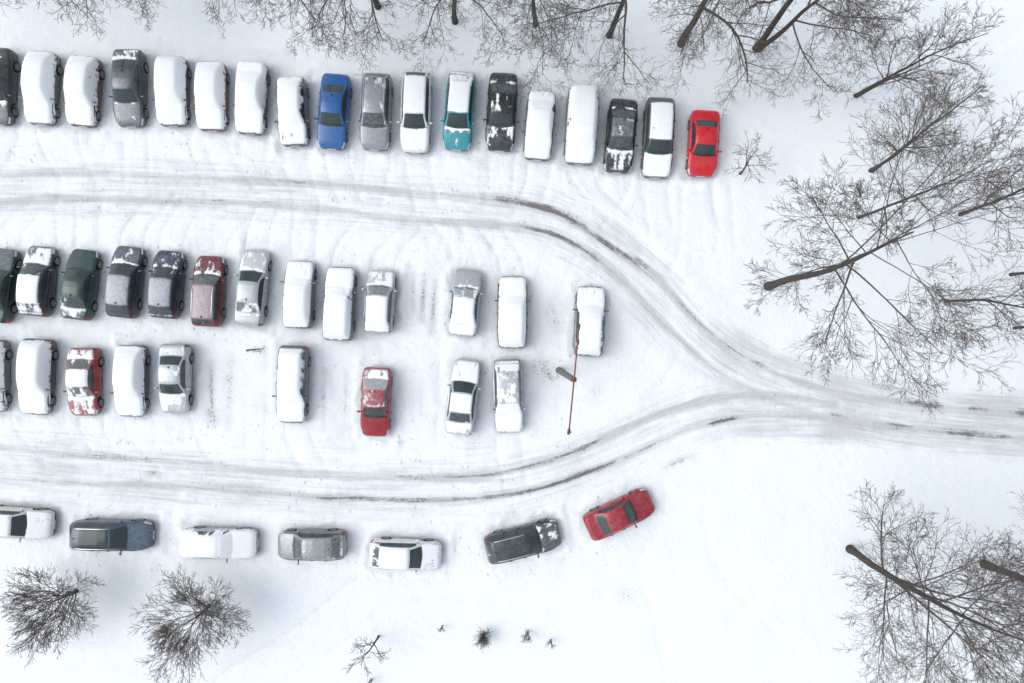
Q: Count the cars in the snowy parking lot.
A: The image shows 47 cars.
